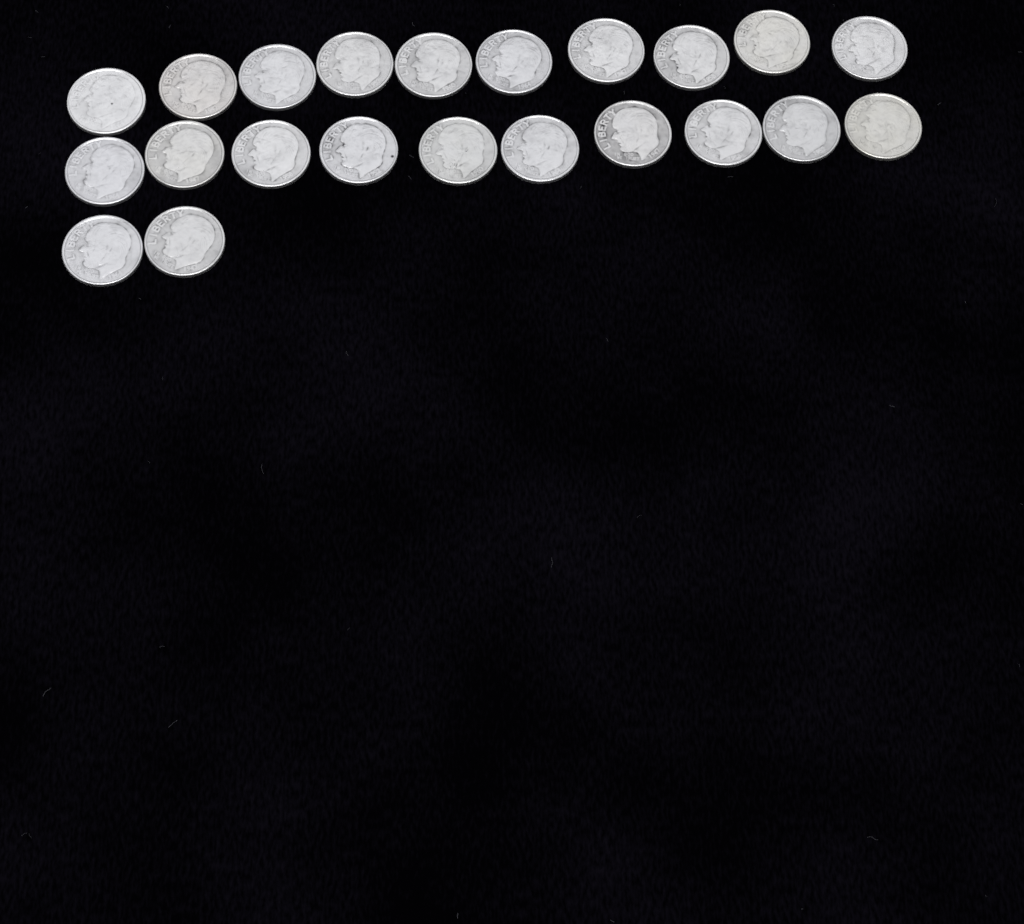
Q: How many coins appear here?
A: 22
